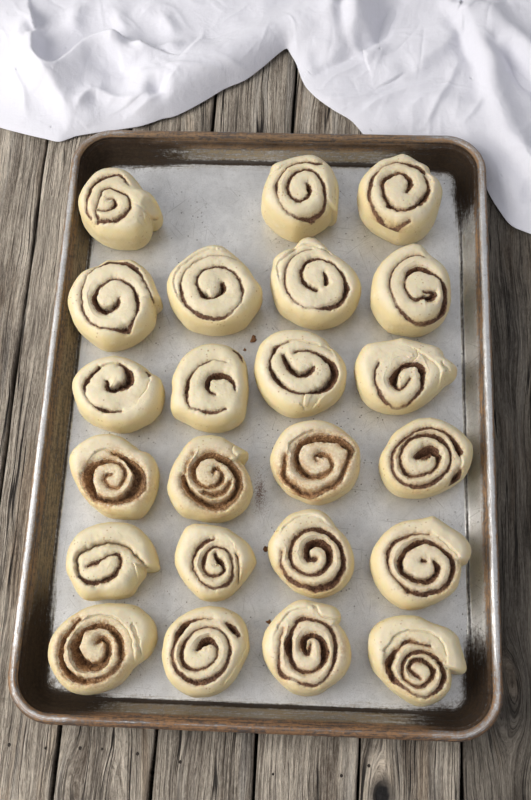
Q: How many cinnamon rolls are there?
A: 23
